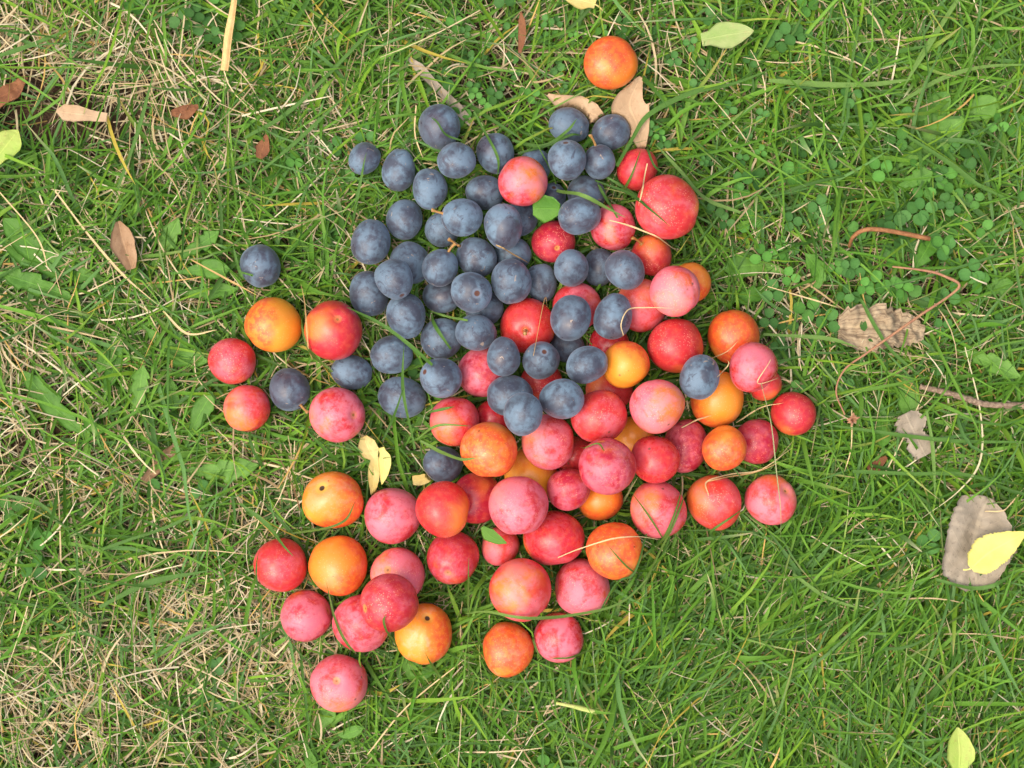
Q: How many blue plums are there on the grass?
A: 55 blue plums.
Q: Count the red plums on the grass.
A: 52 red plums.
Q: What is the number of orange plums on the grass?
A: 16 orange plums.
